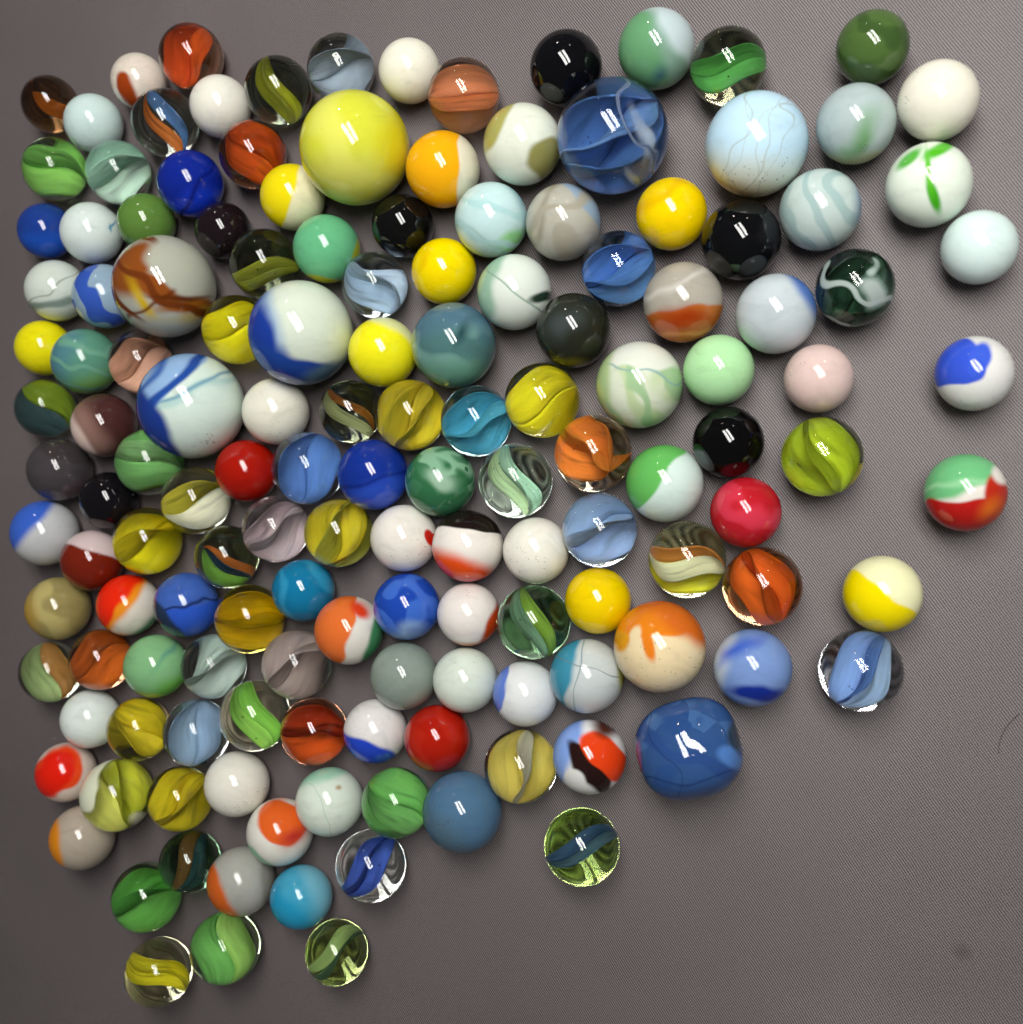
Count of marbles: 148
